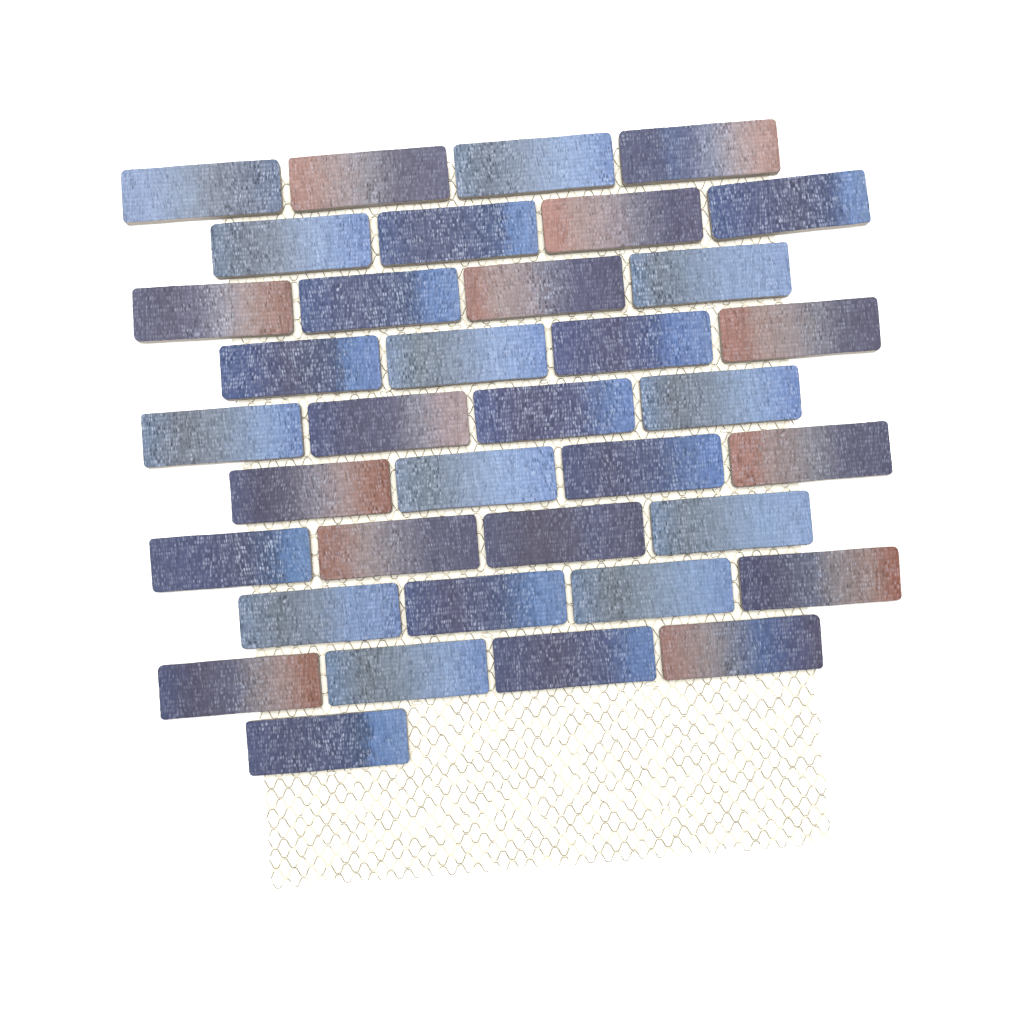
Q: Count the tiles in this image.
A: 37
